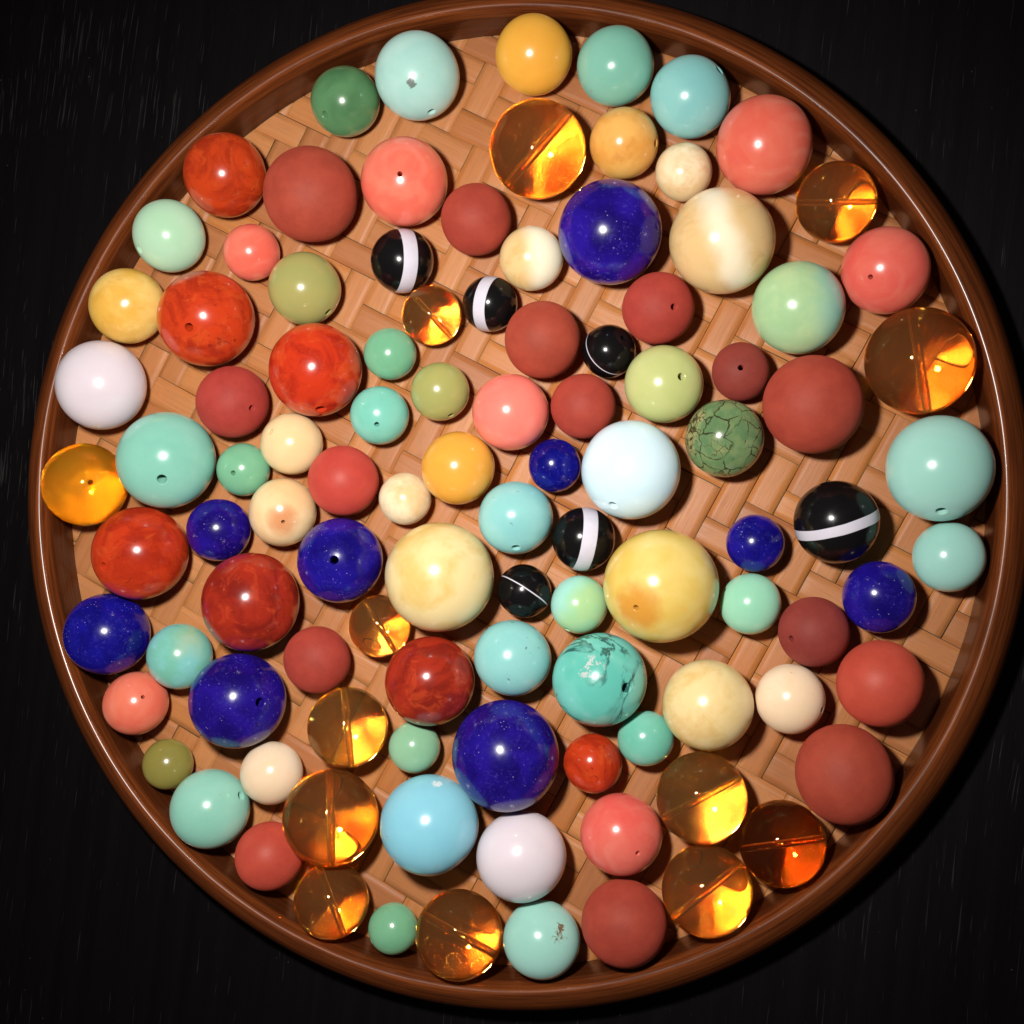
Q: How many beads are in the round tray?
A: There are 104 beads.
